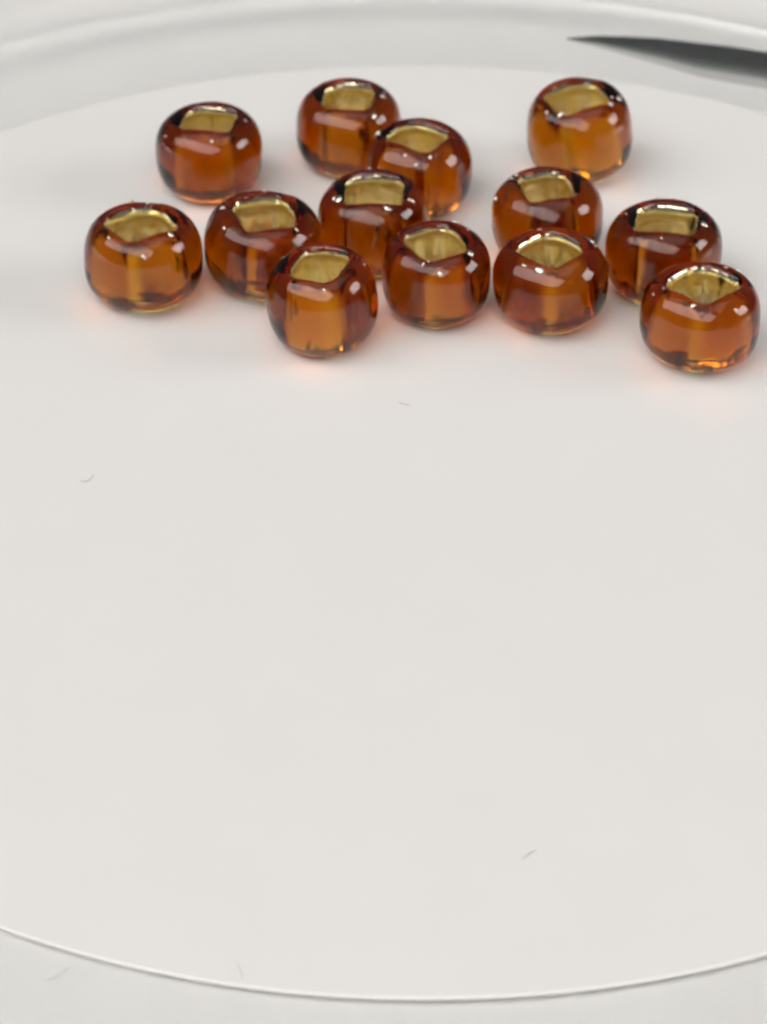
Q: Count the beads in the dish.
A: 13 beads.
